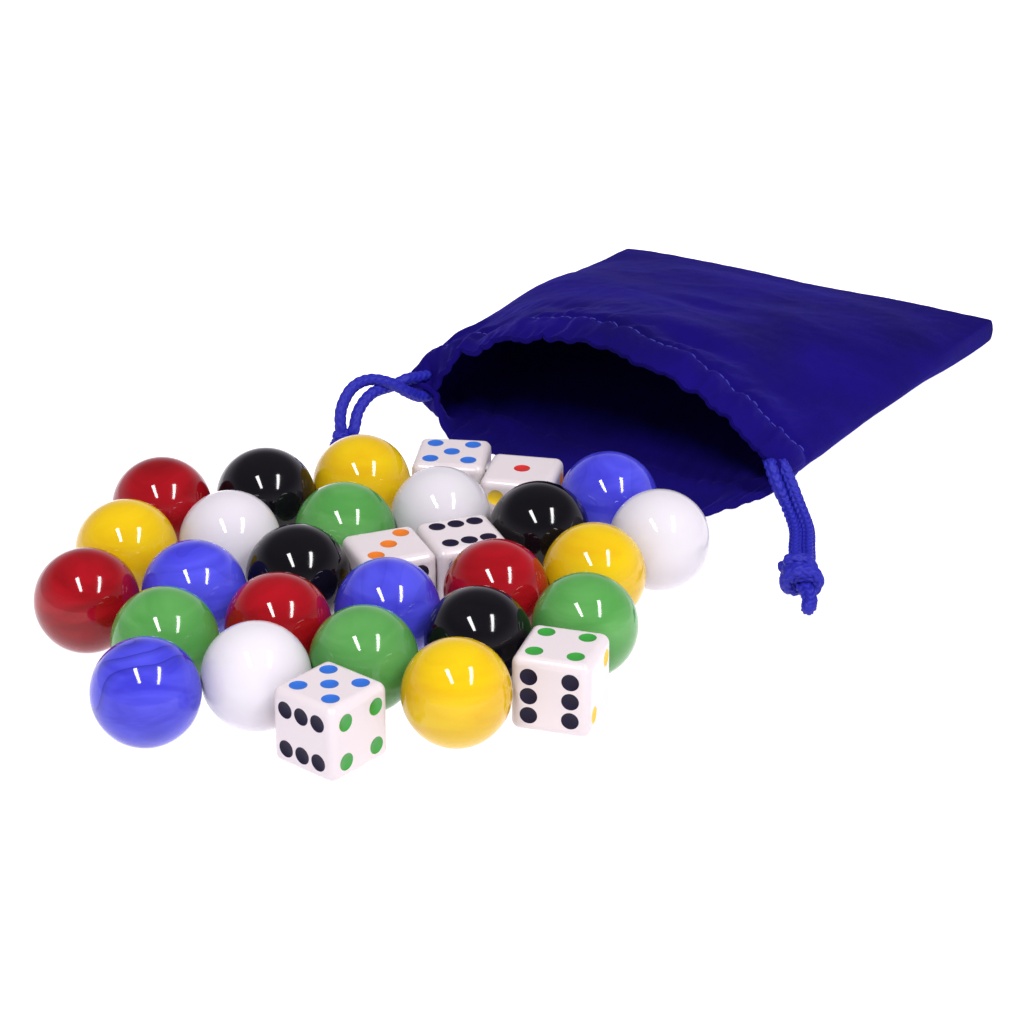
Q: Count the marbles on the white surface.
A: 24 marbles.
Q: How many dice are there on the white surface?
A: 6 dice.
